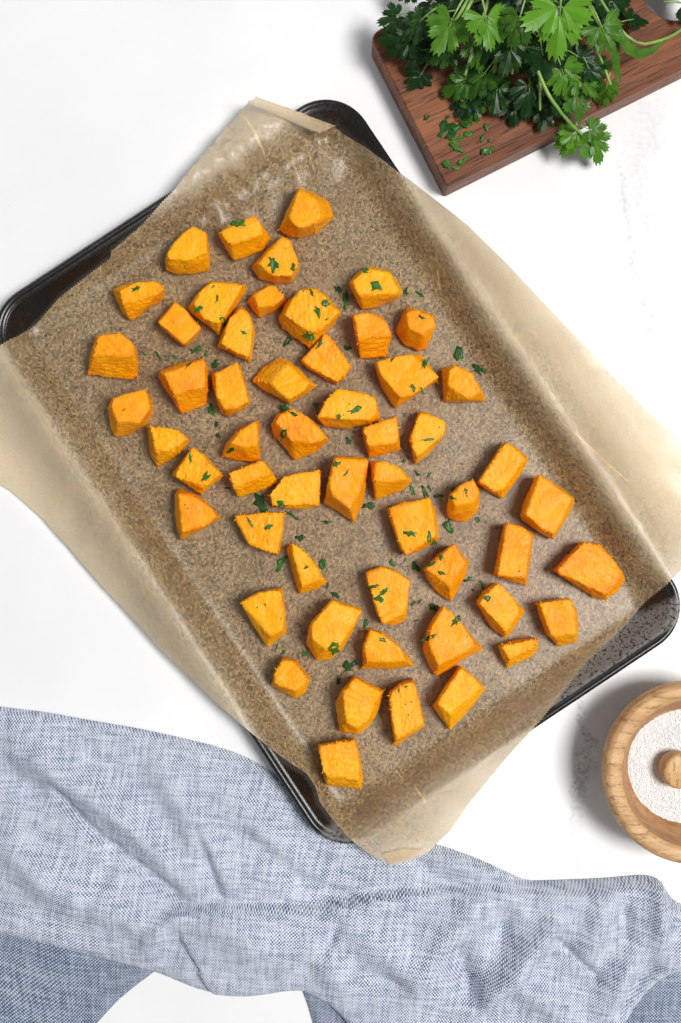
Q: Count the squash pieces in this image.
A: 55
